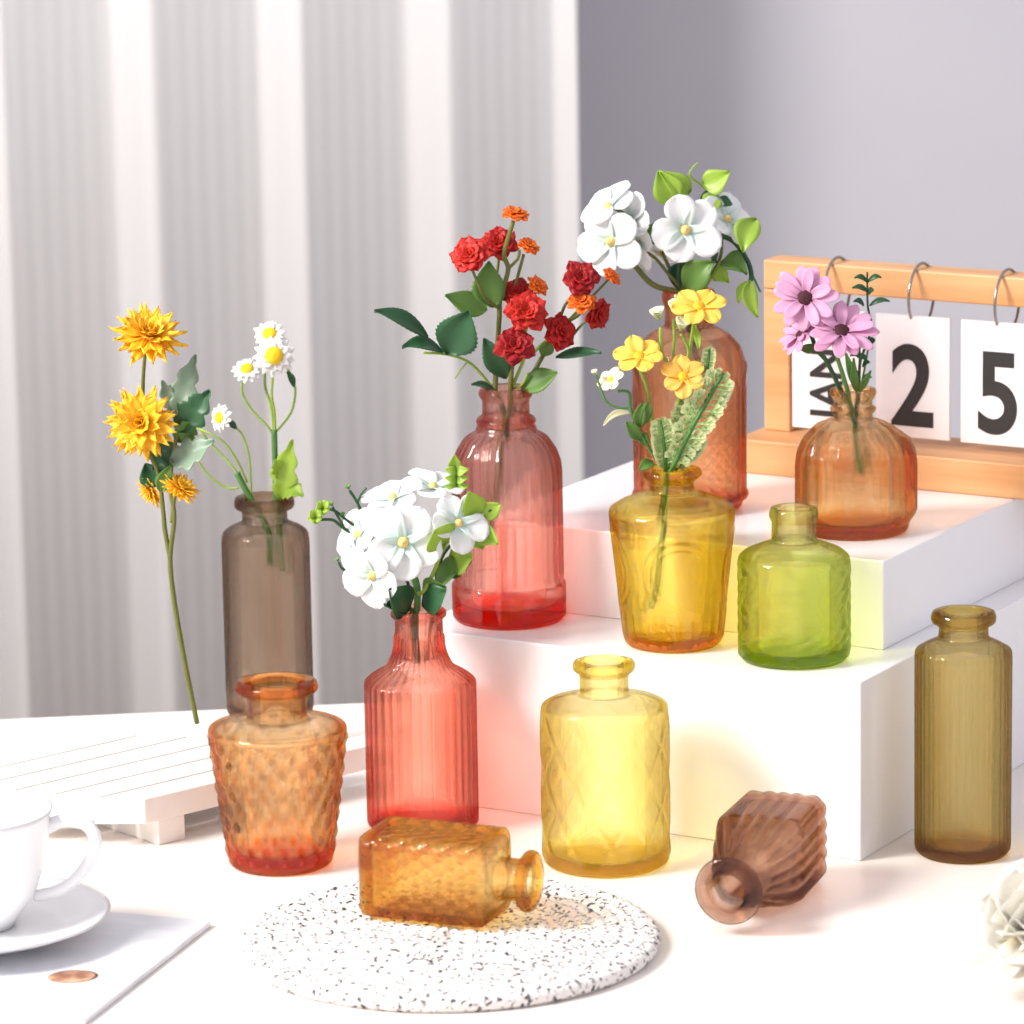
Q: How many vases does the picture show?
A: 12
